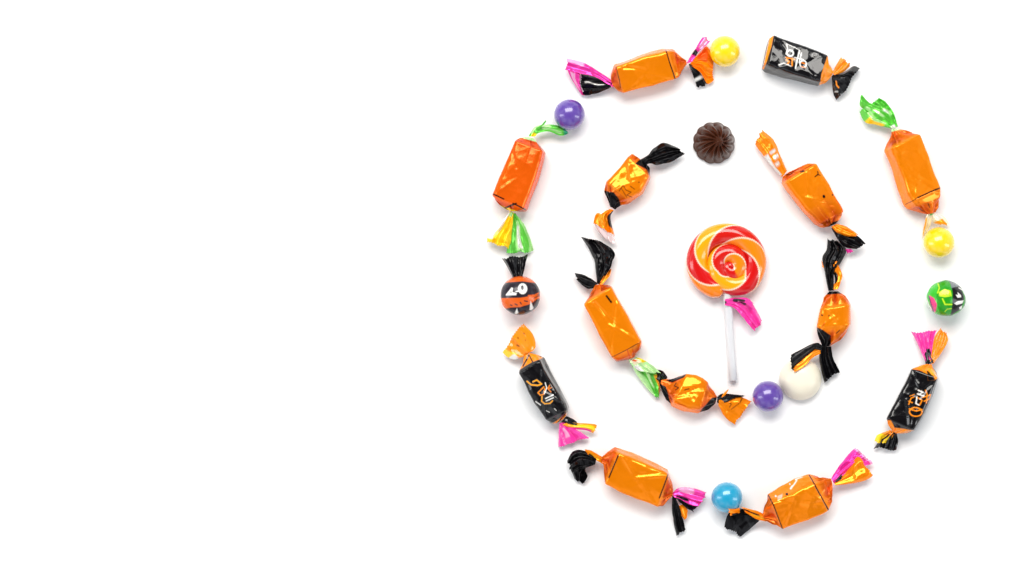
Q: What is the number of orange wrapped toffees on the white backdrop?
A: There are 10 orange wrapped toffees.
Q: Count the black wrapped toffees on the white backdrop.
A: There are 3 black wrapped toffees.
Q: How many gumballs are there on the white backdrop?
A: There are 5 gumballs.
